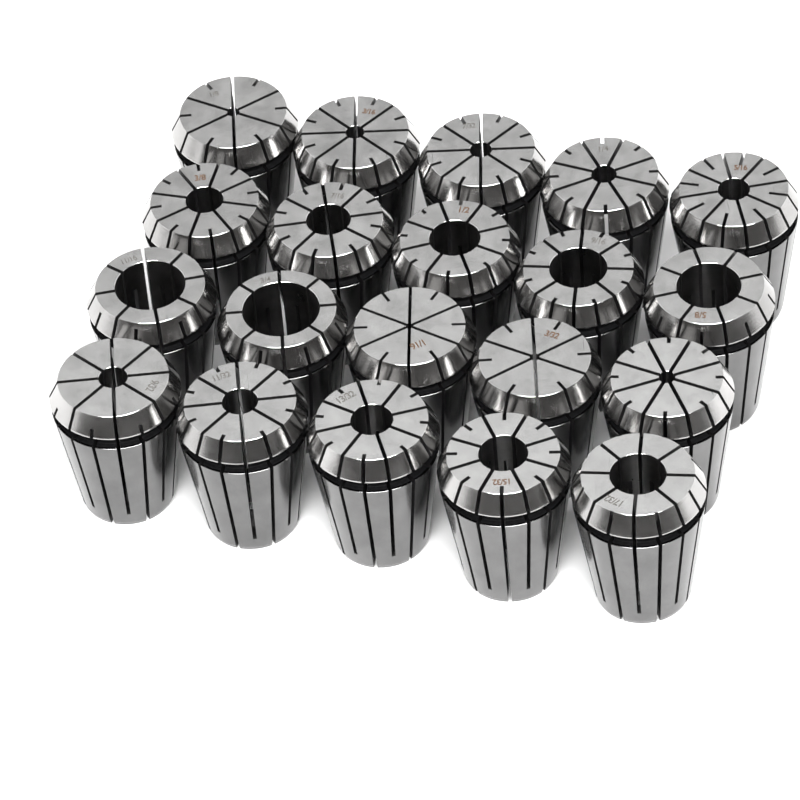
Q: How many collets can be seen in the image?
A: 20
